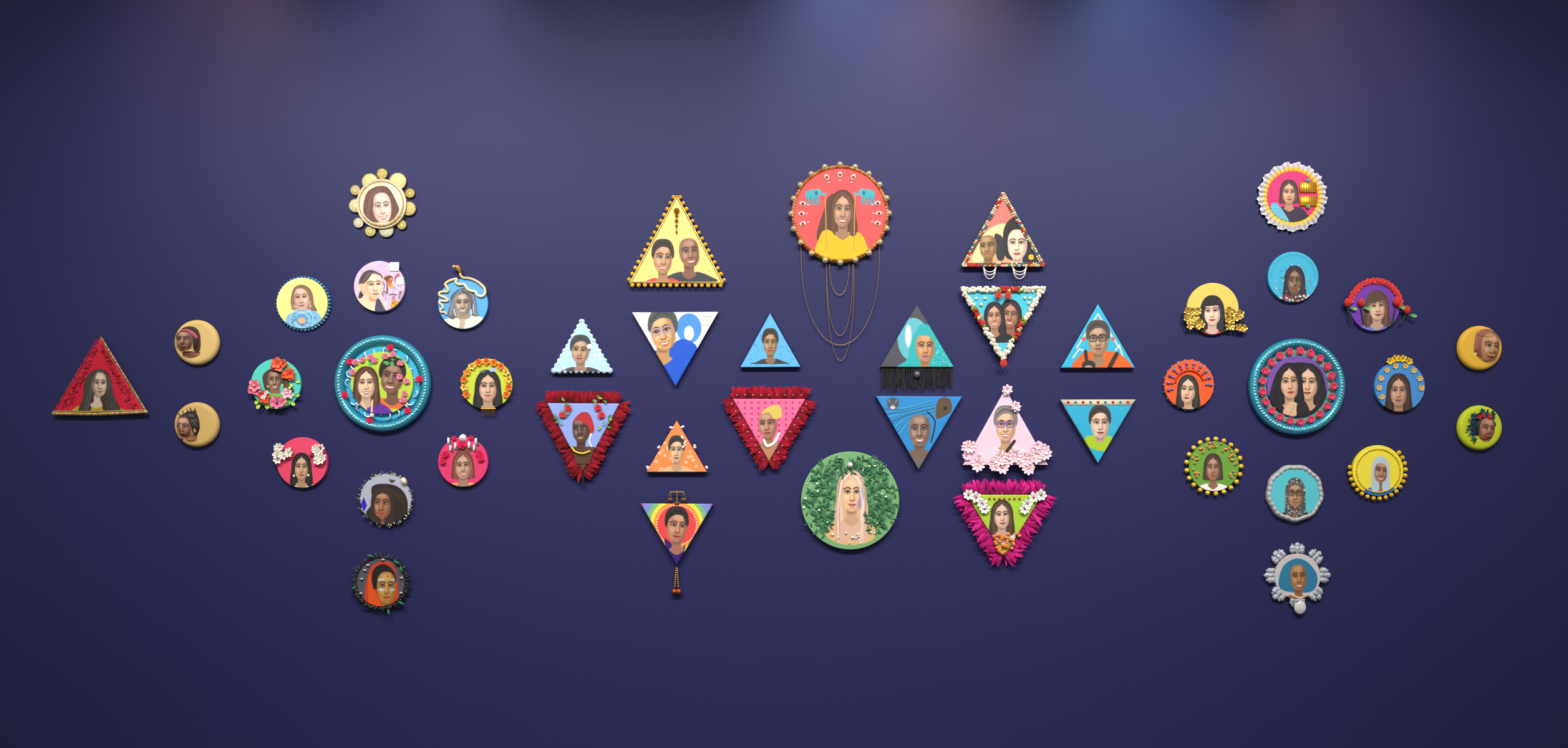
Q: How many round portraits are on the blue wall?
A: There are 28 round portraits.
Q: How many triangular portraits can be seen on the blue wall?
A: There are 17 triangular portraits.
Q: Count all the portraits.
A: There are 45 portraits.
